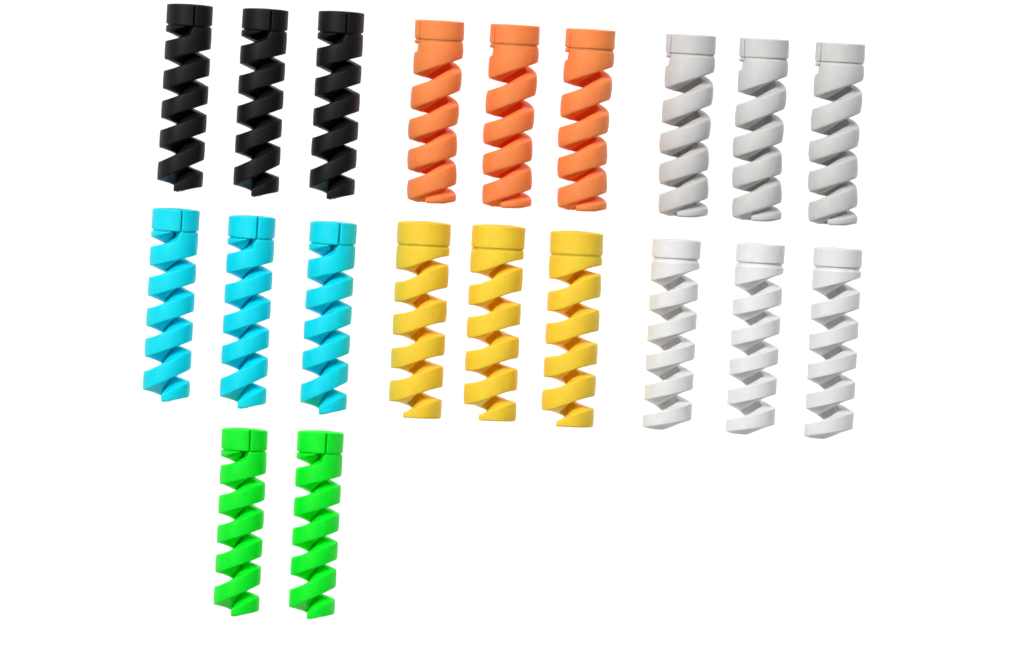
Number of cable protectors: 20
